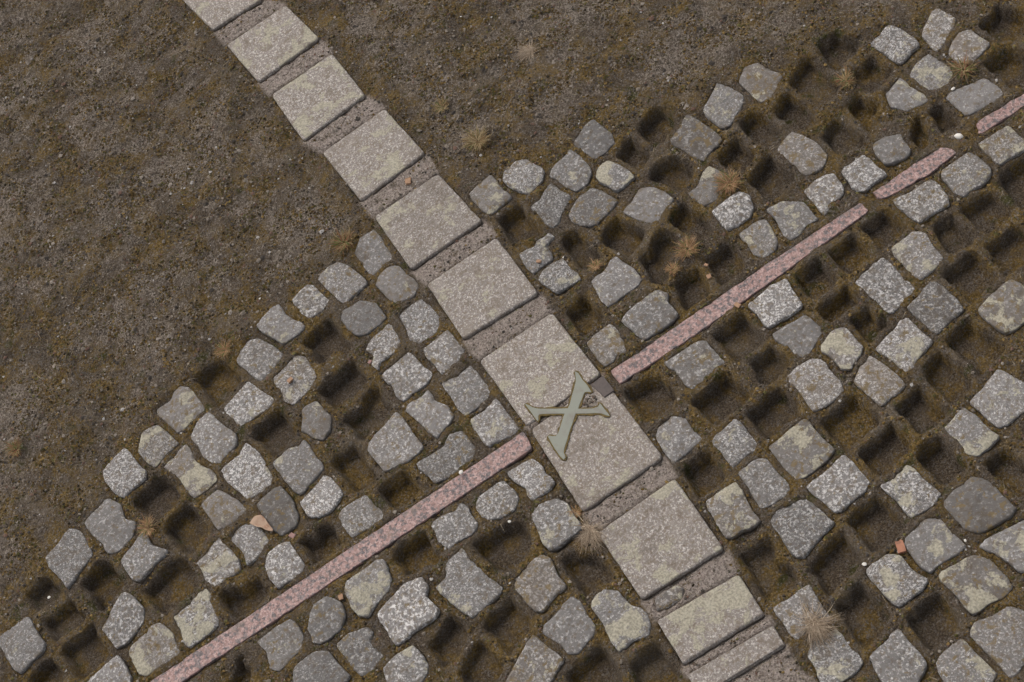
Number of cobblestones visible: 122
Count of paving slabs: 11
